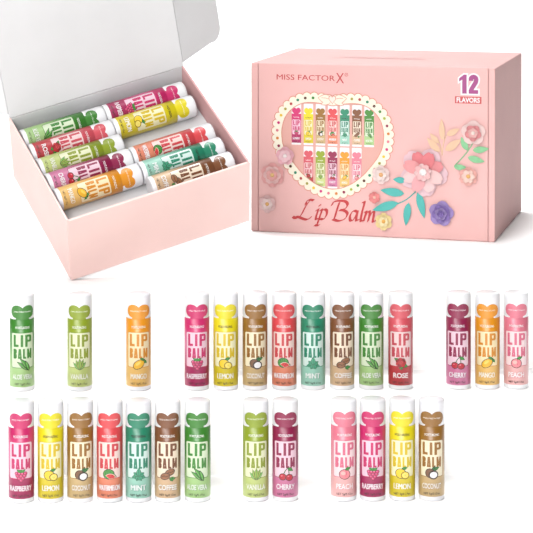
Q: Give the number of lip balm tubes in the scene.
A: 37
